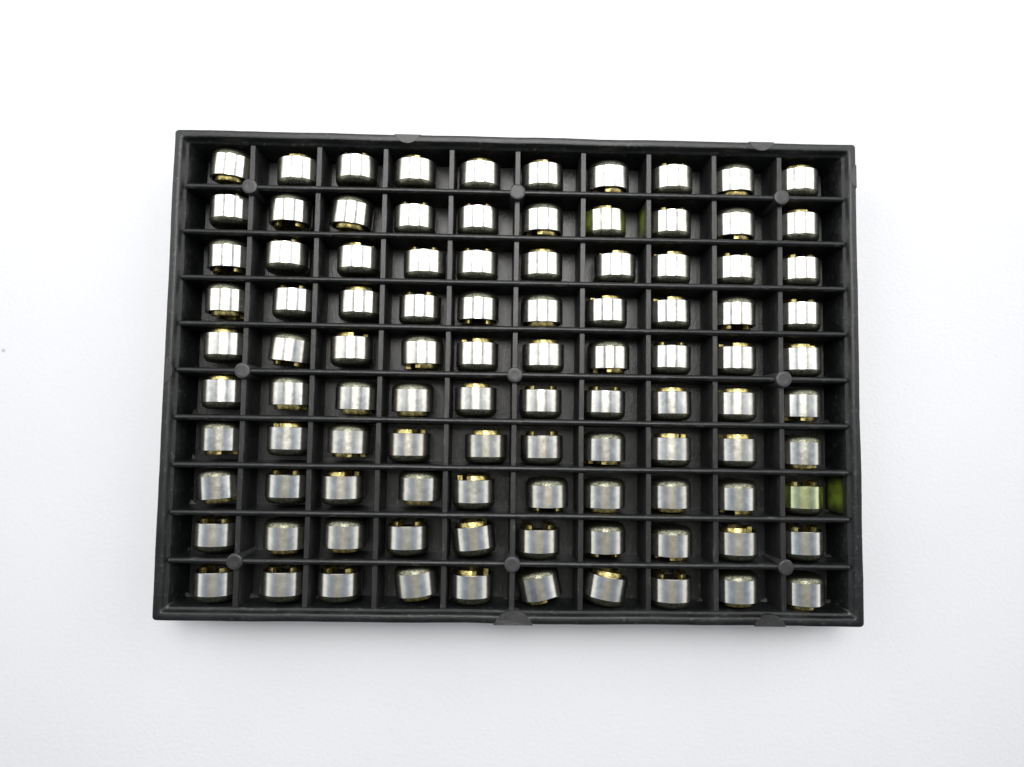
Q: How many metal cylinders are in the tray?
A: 100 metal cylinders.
